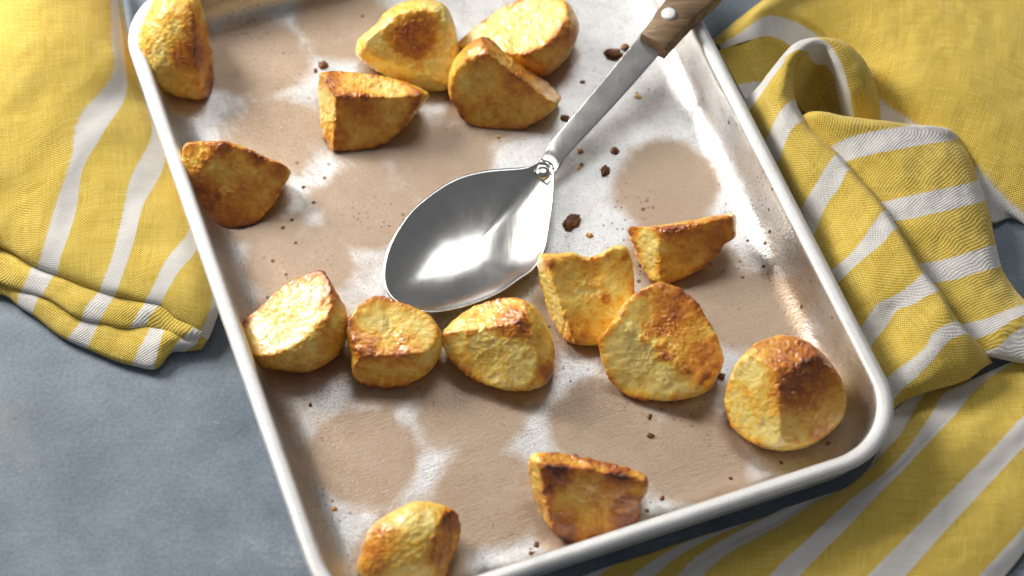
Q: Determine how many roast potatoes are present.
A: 15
